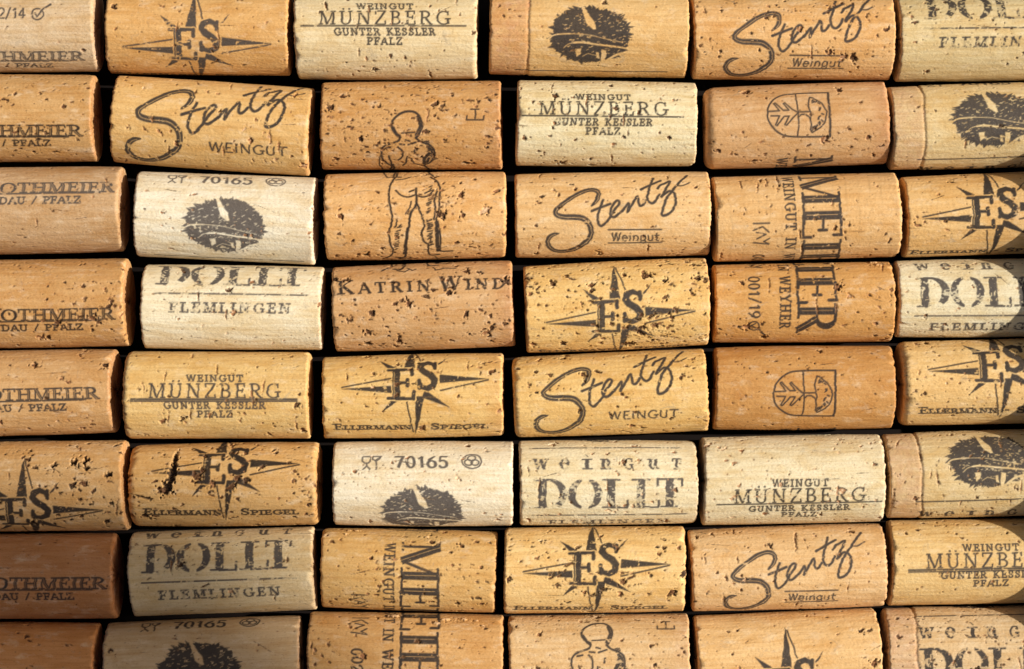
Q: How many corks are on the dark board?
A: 48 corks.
